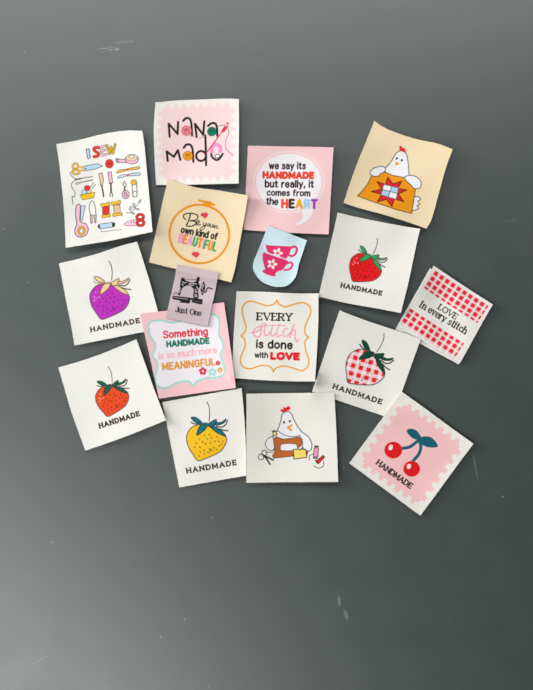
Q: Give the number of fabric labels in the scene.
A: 17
